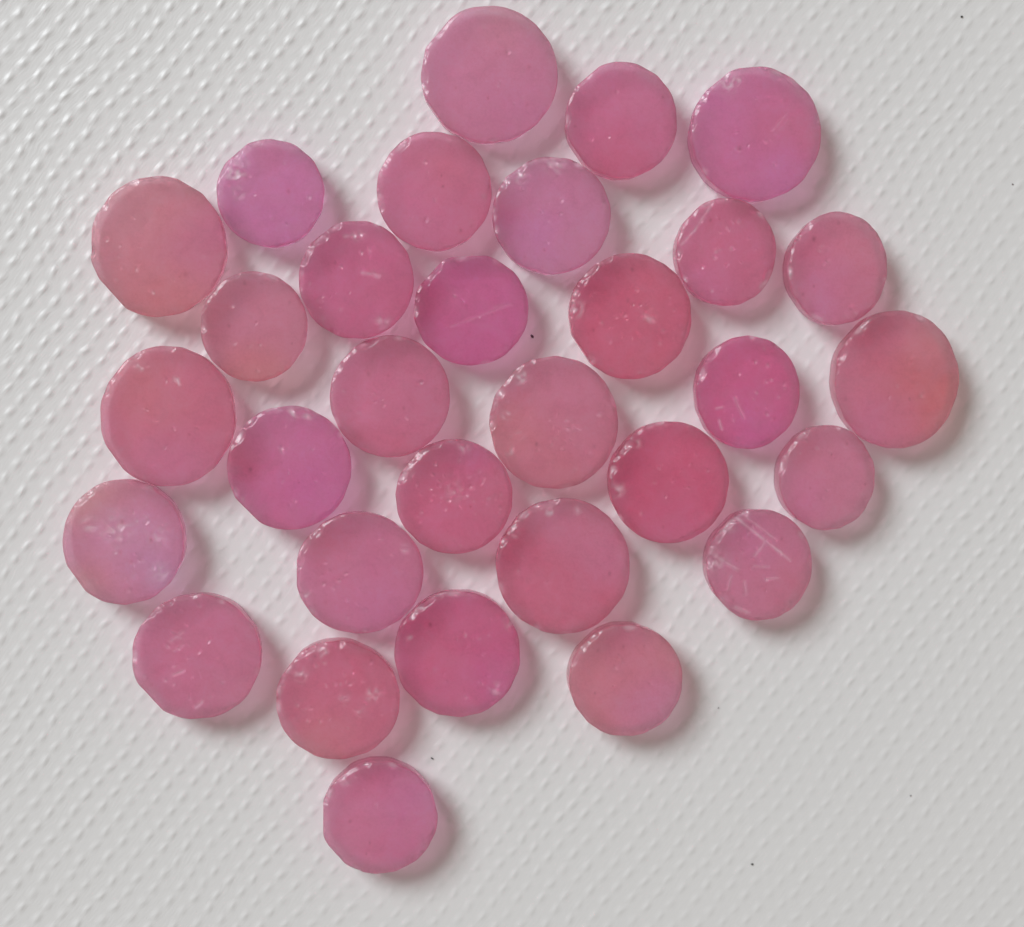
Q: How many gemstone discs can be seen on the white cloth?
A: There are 31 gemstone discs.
